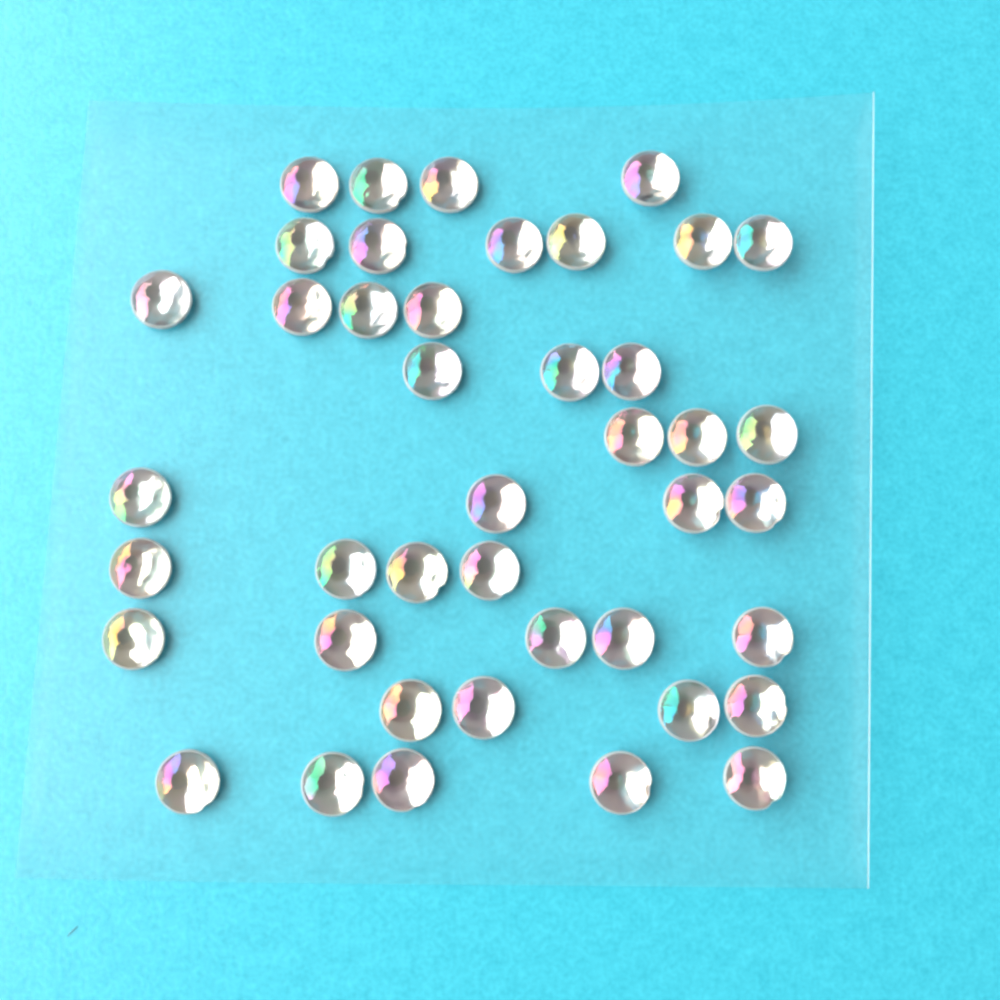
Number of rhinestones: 42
